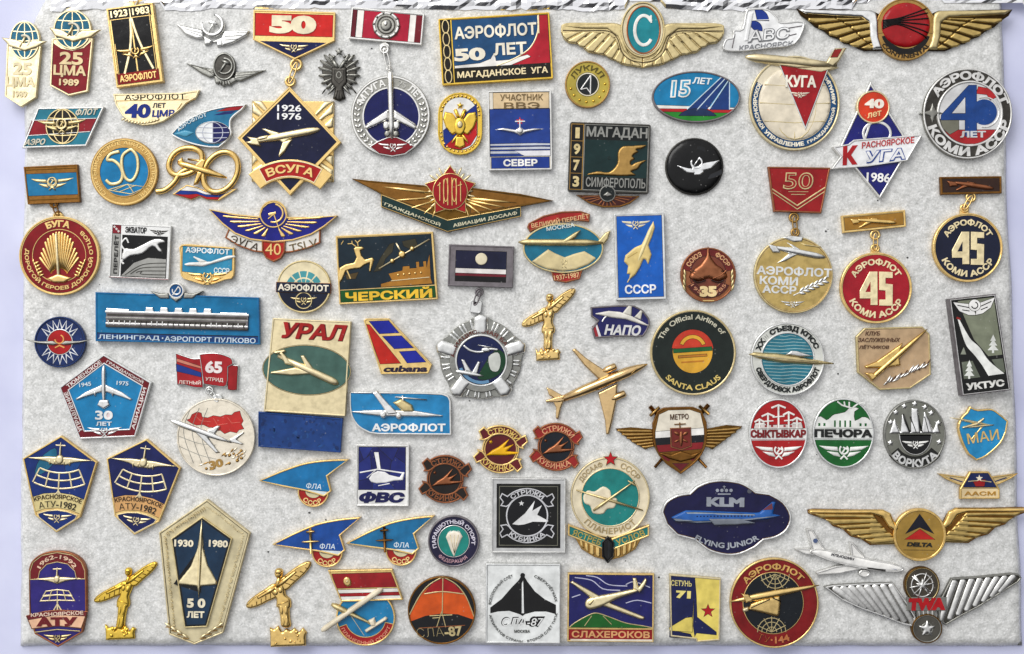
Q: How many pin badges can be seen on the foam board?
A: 86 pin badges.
